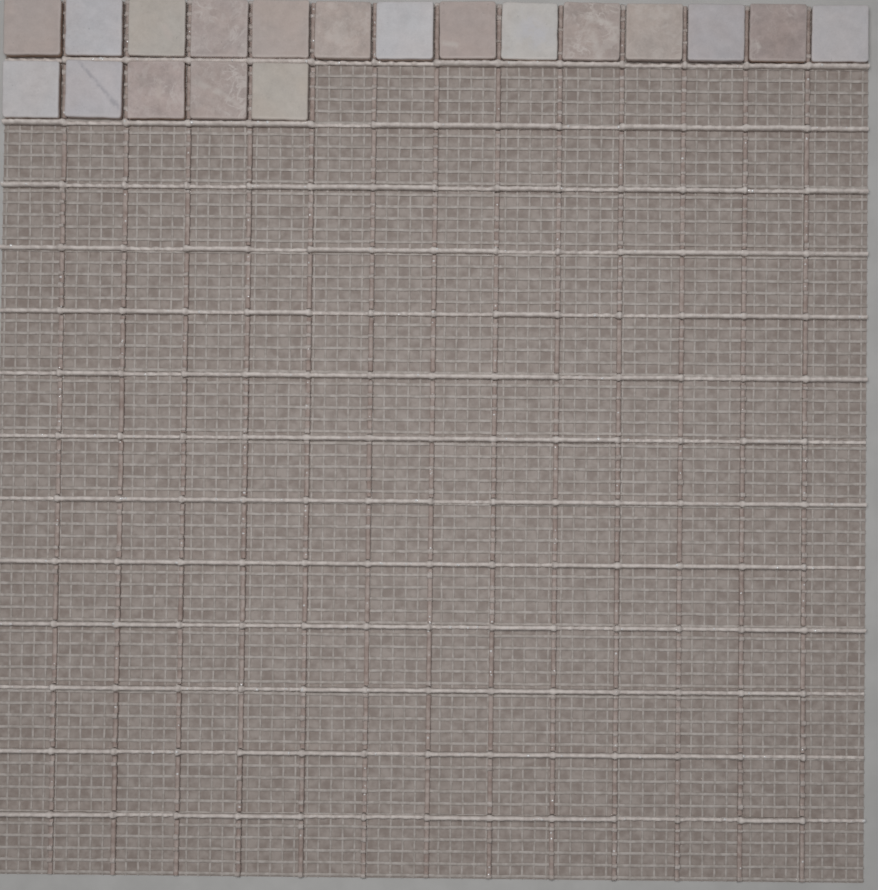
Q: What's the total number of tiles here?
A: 19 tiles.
